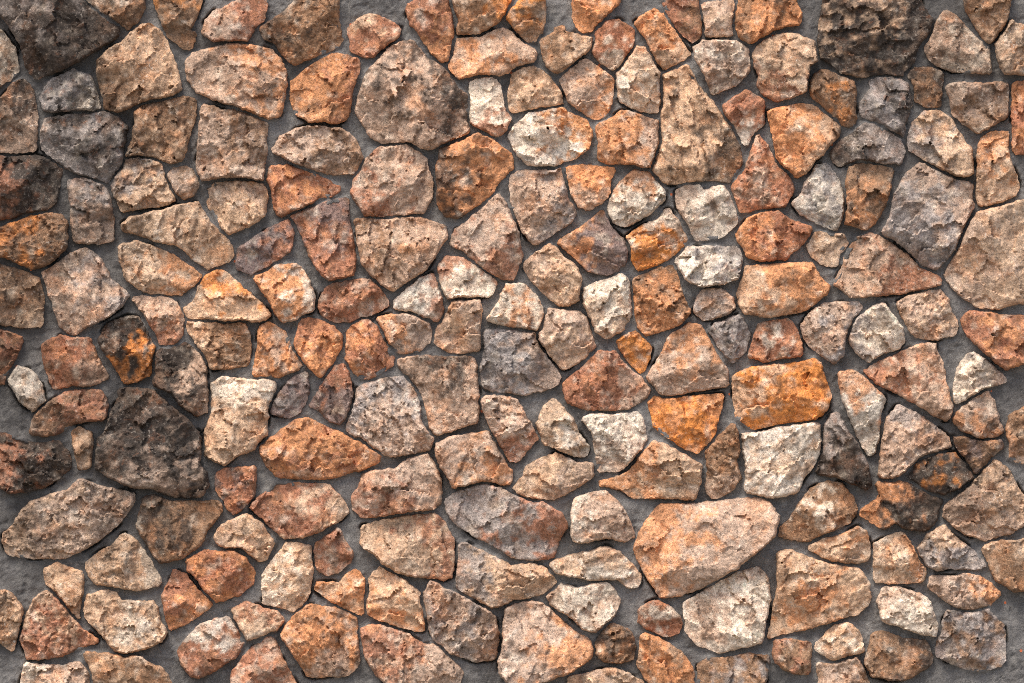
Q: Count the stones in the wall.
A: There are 200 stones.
